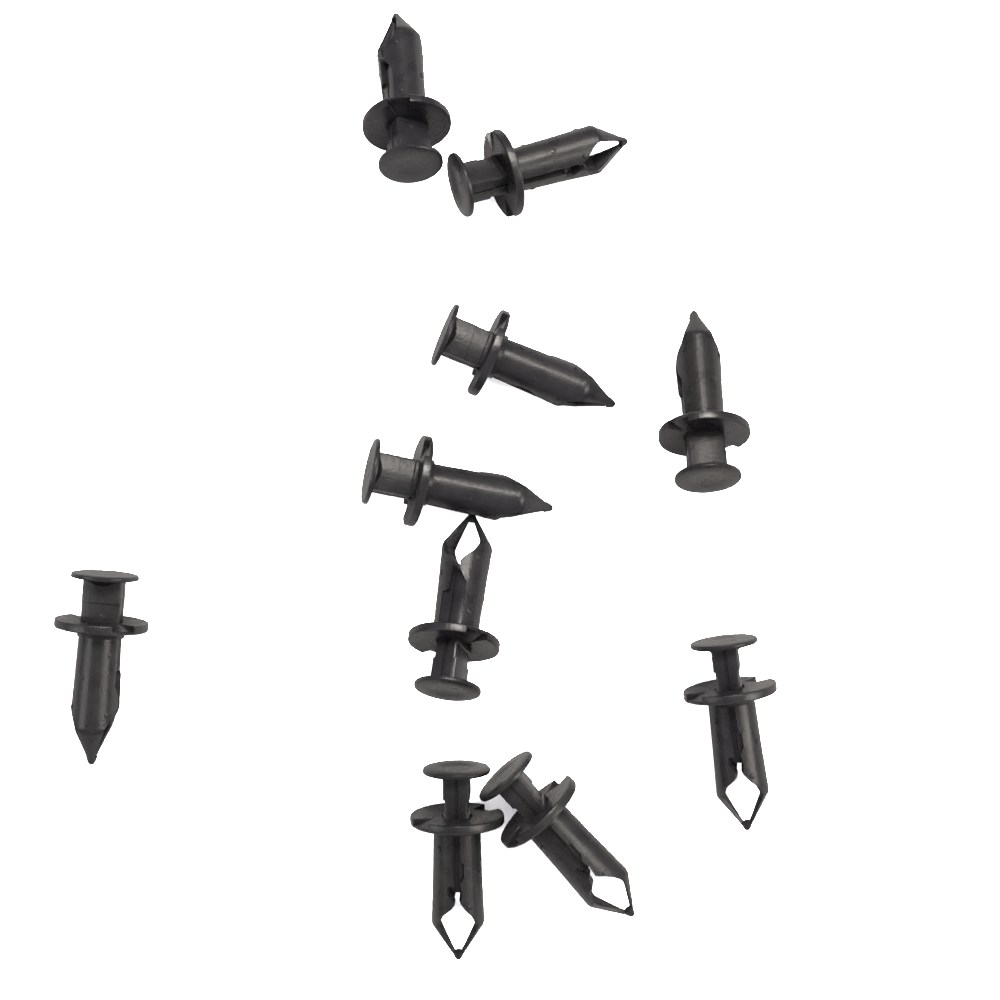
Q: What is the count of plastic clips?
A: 10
